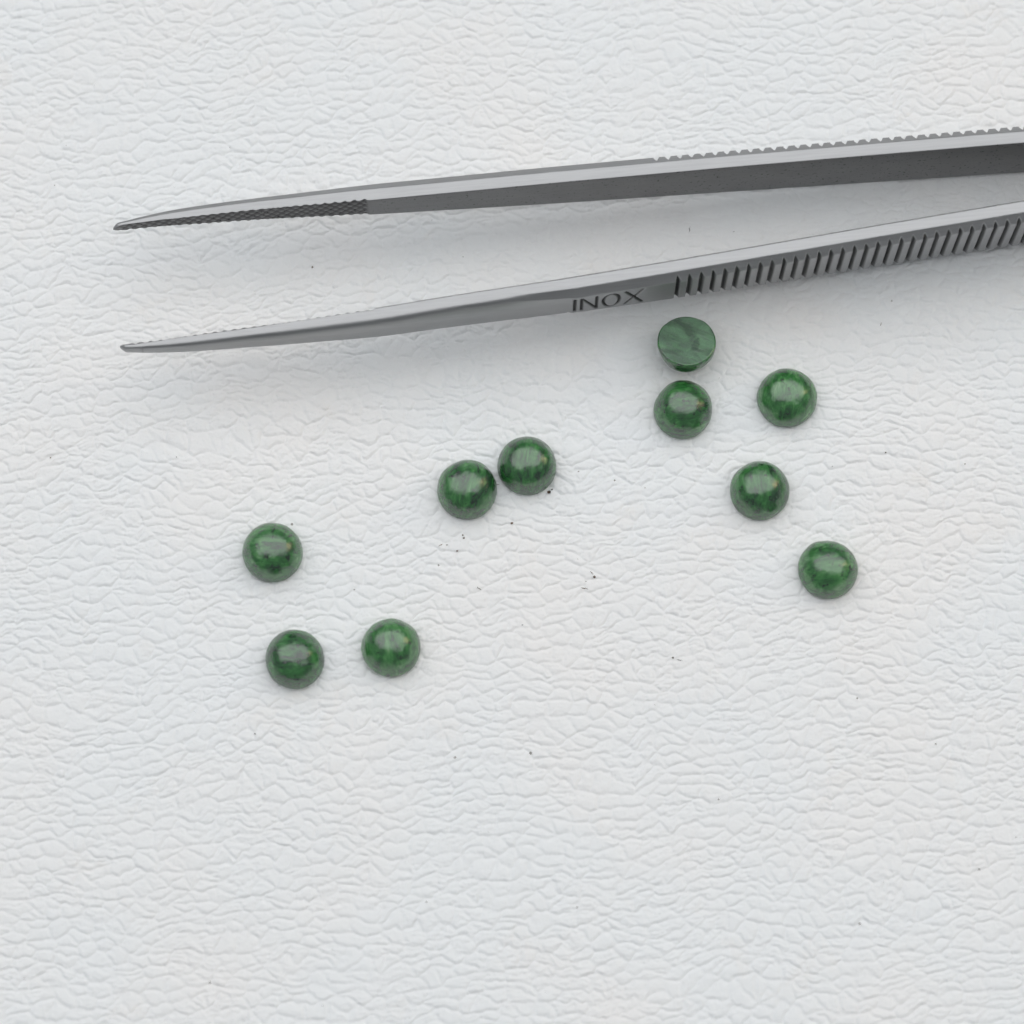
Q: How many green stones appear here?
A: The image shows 10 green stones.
